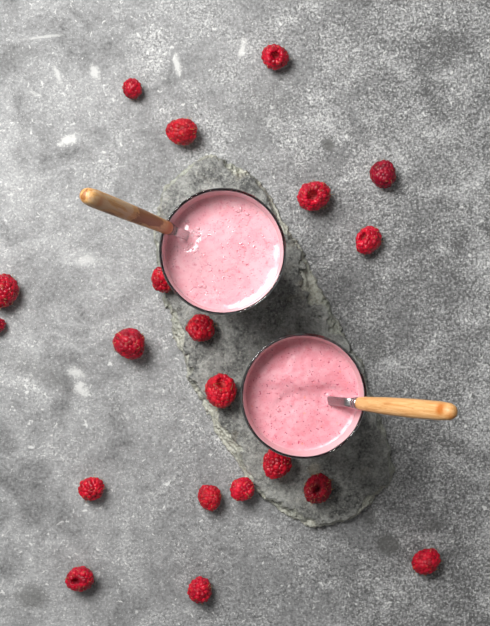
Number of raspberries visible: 20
